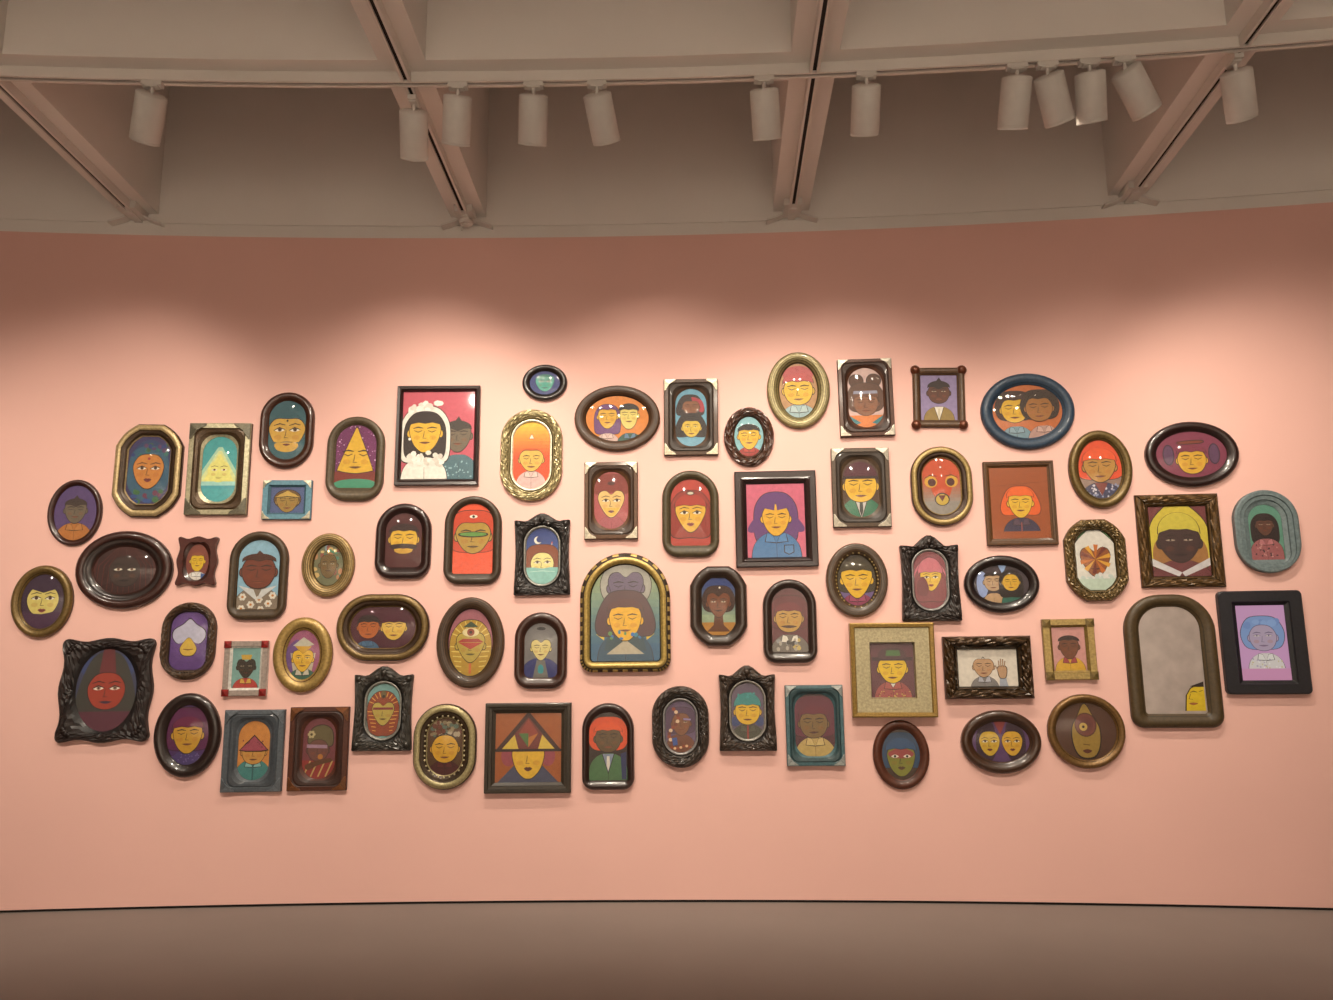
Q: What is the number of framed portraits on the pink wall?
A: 66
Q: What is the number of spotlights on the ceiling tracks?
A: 12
